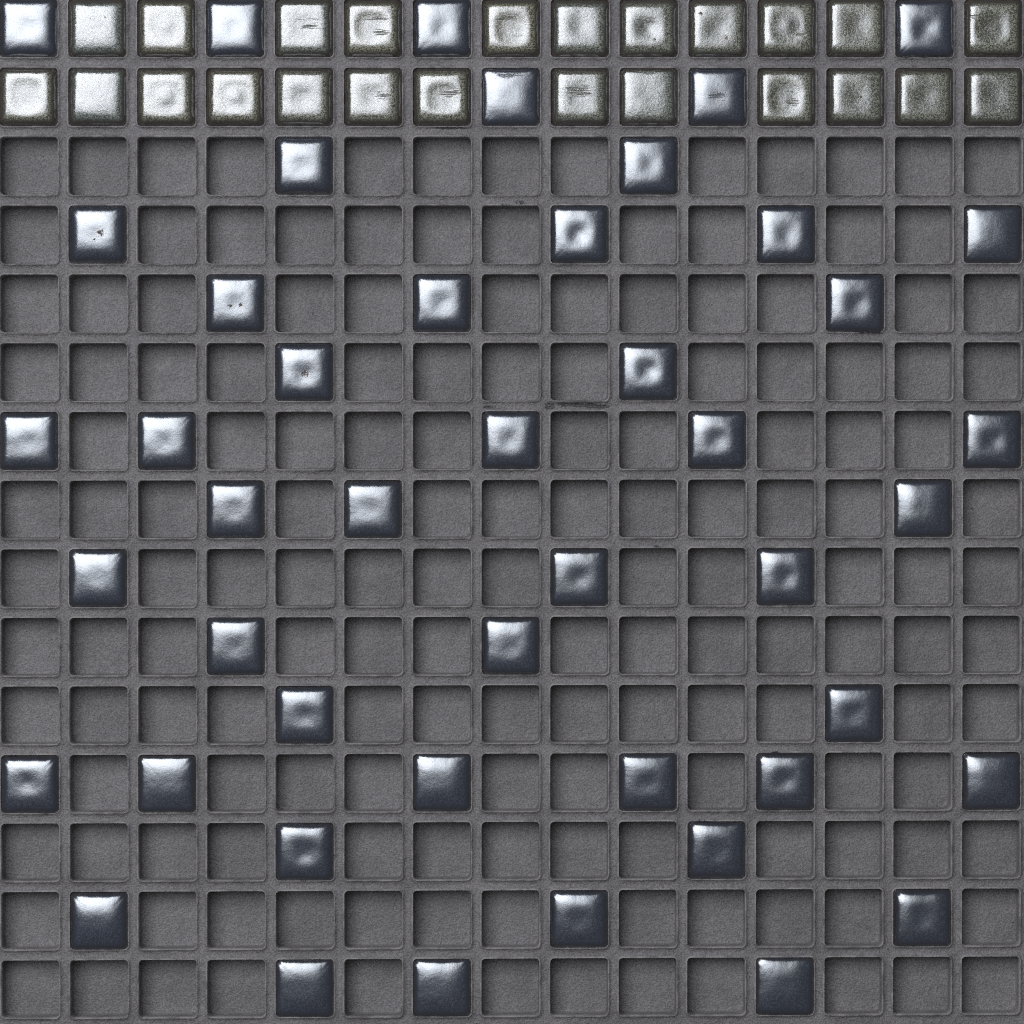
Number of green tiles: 24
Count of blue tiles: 46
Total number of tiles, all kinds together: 70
